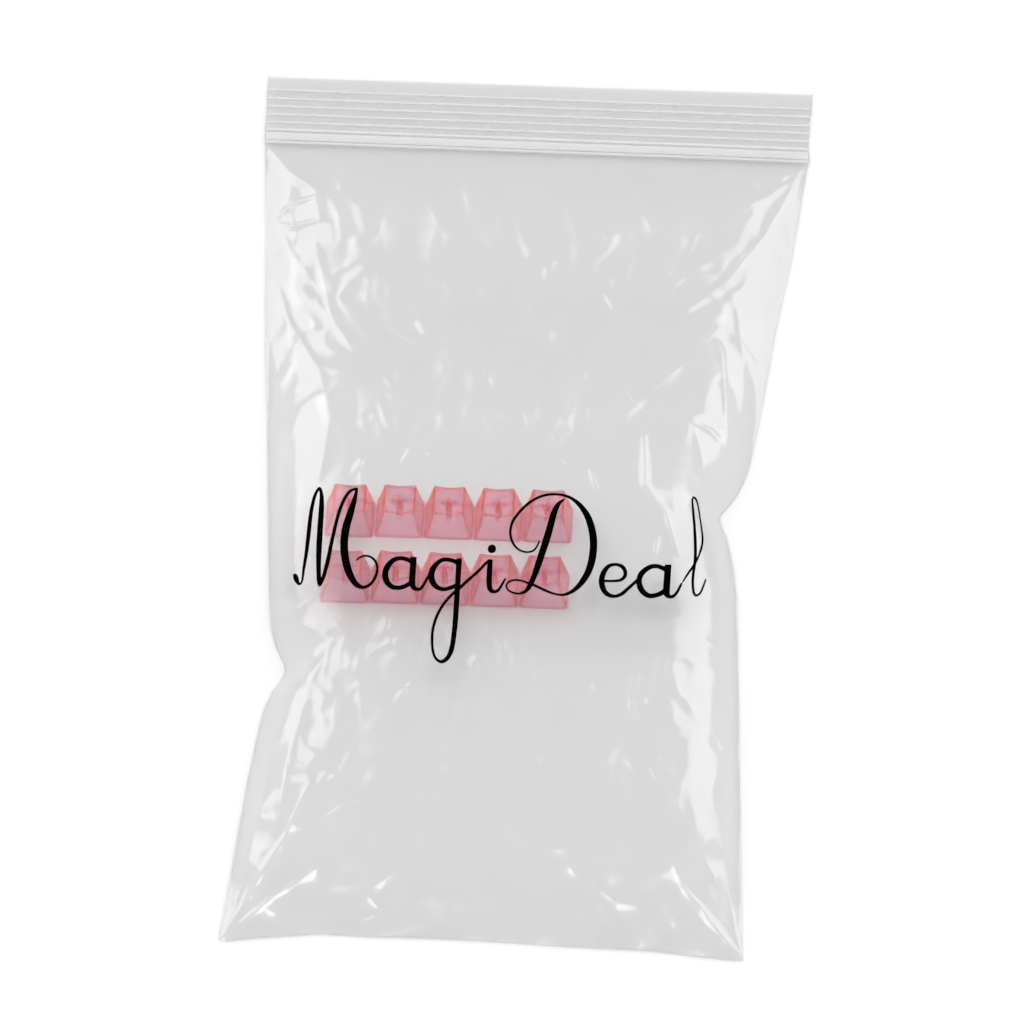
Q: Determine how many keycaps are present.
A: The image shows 10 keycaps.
